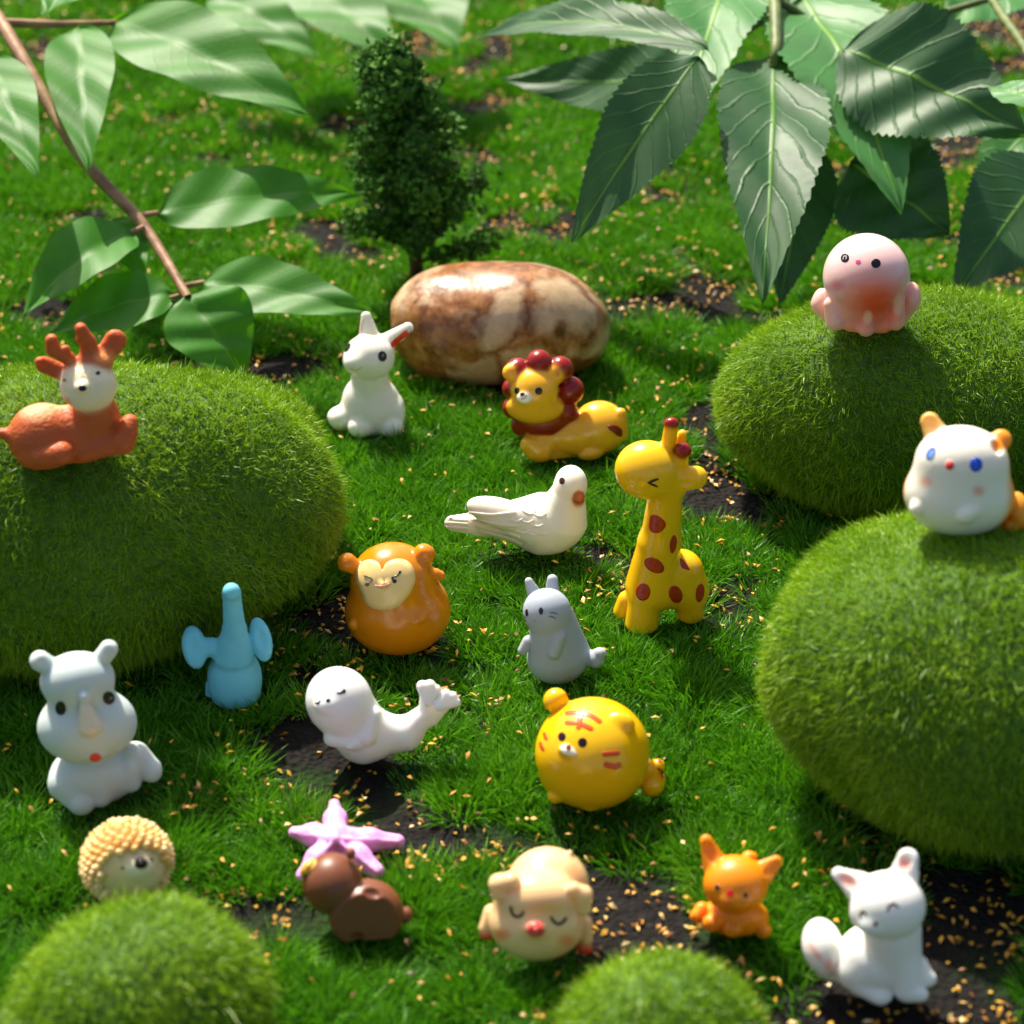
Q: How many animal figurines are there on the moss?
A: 19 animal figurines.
